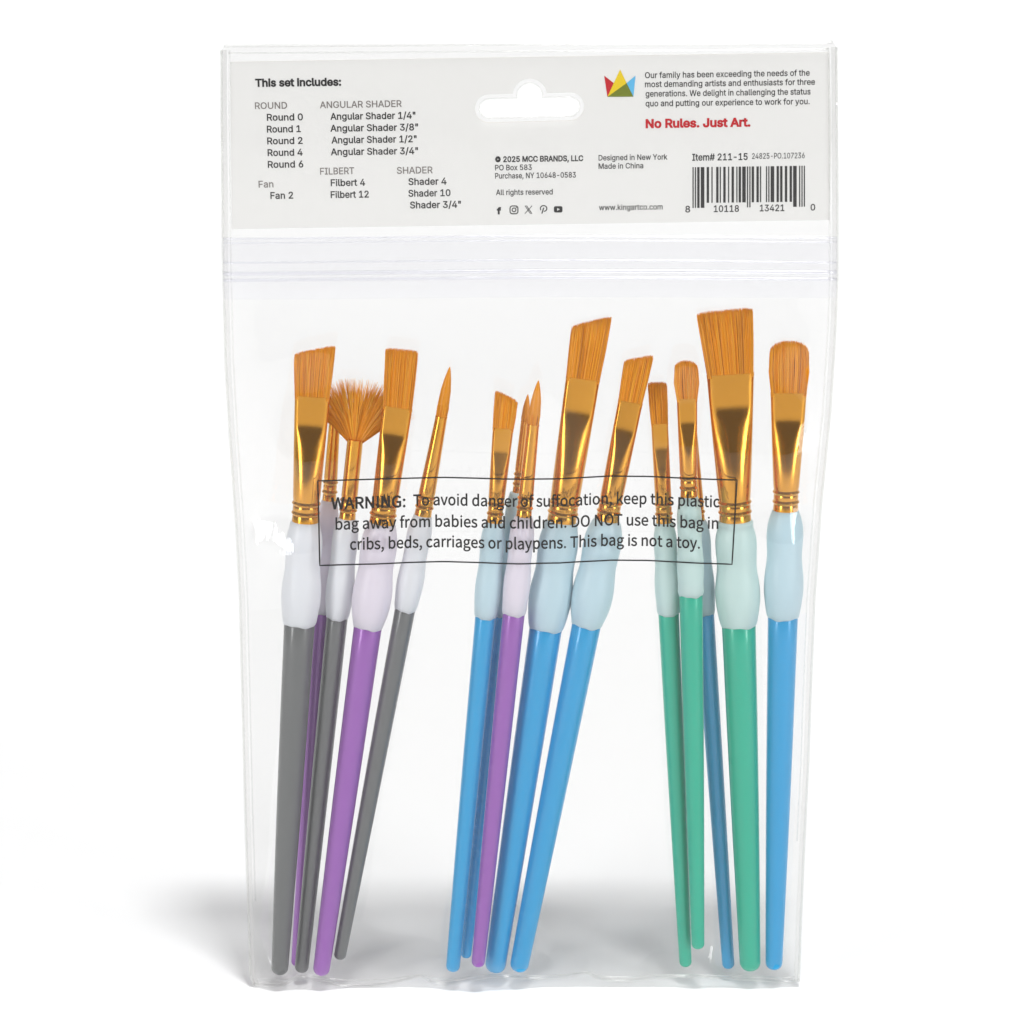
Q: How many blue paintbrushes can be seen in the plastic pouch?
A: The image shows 6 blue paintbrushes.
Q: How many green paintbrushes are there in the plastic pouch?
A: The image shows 3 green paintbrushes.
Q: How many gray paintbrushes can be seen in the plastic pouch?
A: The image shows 3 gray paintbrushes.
